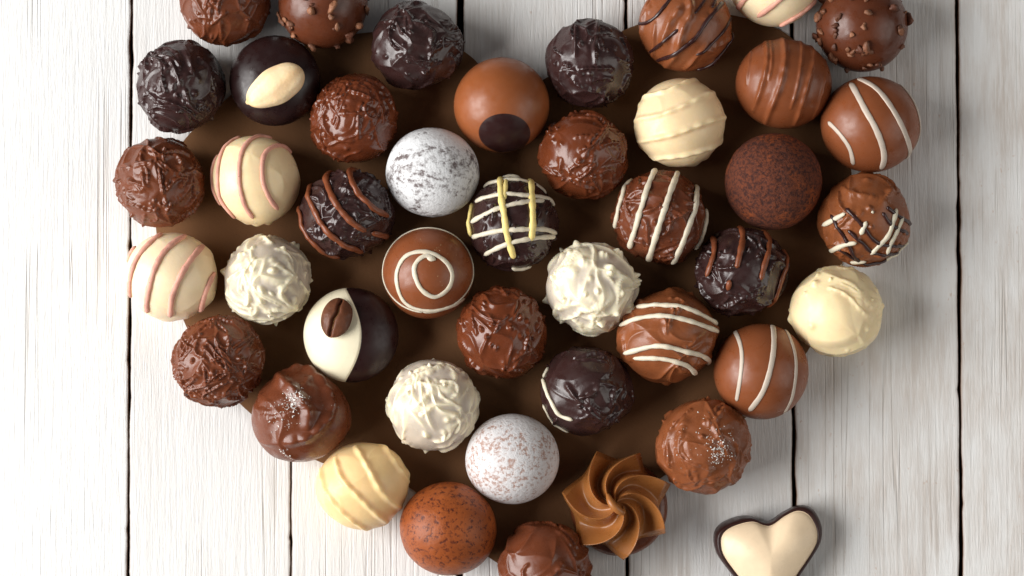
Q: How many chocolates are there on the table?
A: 44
